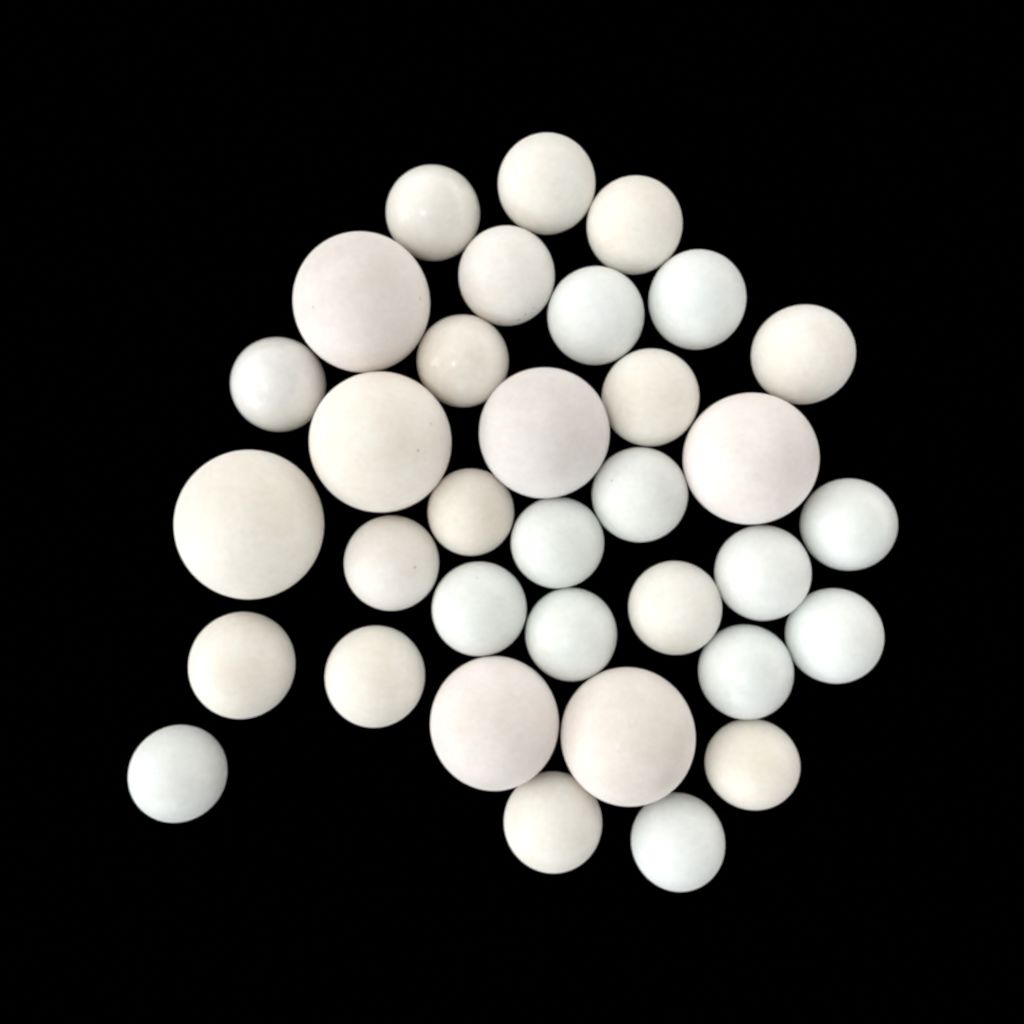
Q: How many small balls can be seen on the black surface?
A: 27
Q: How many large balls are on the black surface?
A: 7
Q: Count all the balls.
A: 34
